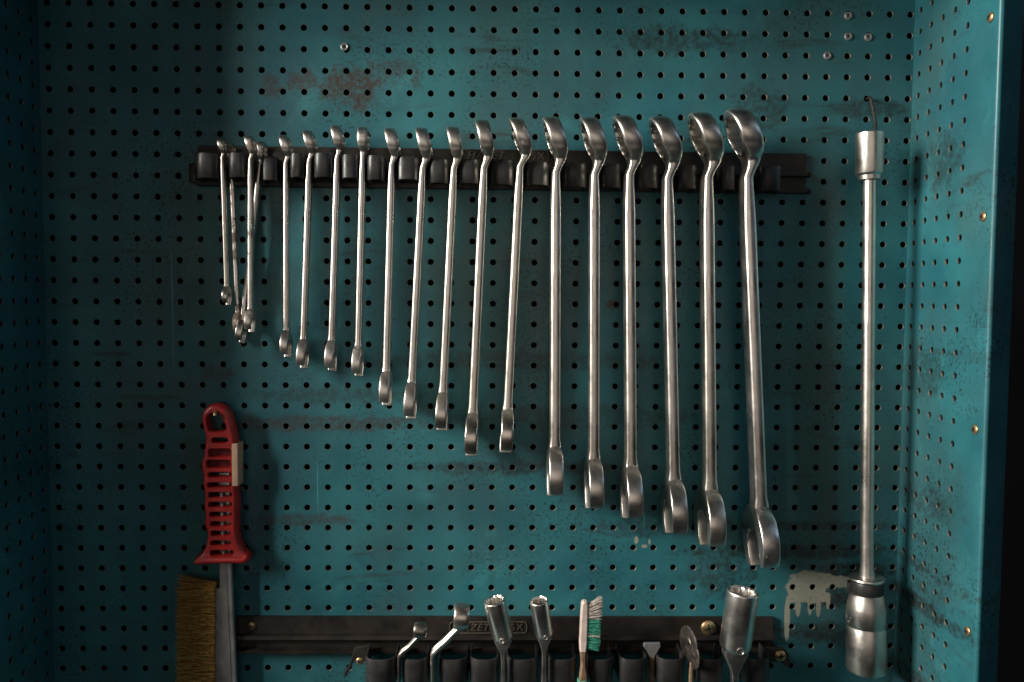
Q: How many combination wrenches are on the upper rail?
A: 19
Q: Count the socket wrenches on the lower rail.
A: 3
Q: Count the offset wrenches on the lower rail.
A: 2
